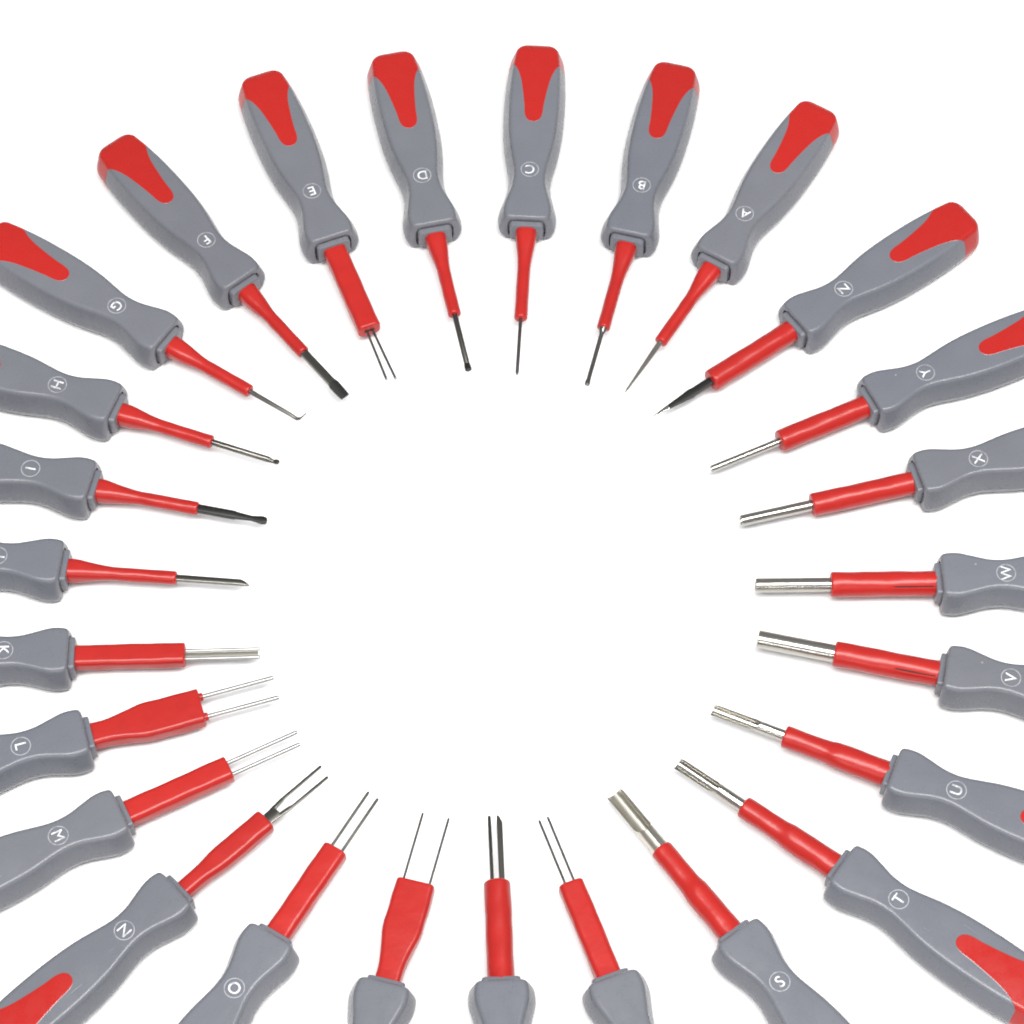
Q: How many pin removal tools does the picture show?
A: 26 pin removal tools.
